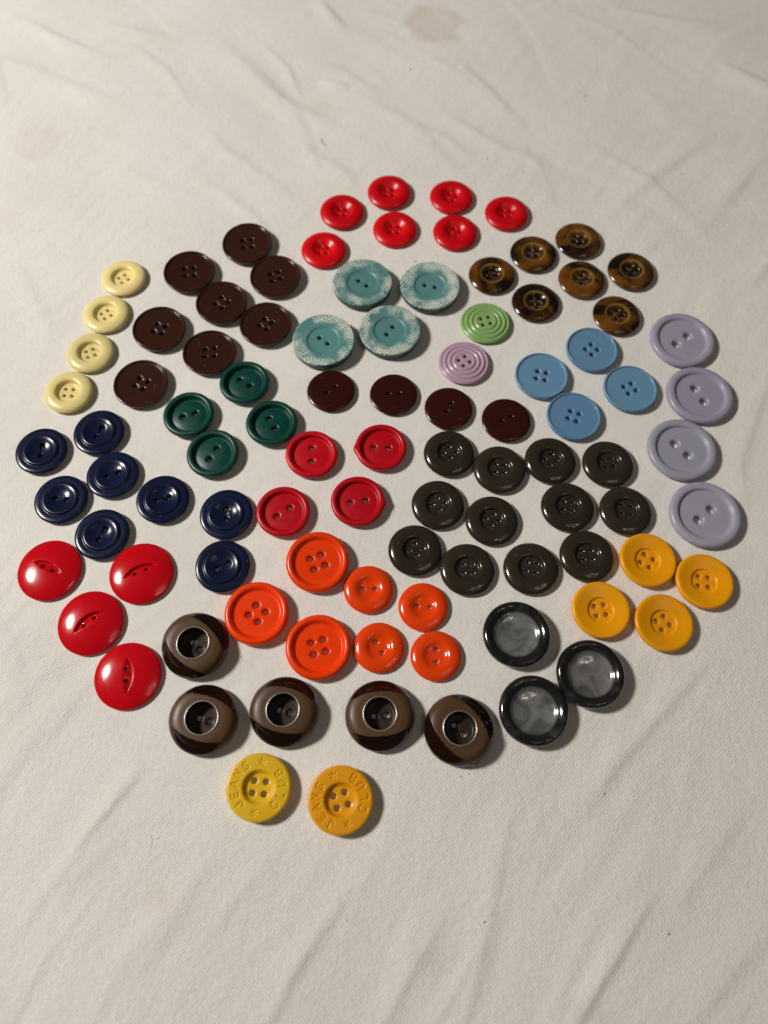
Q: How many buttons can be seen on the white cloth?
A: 97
